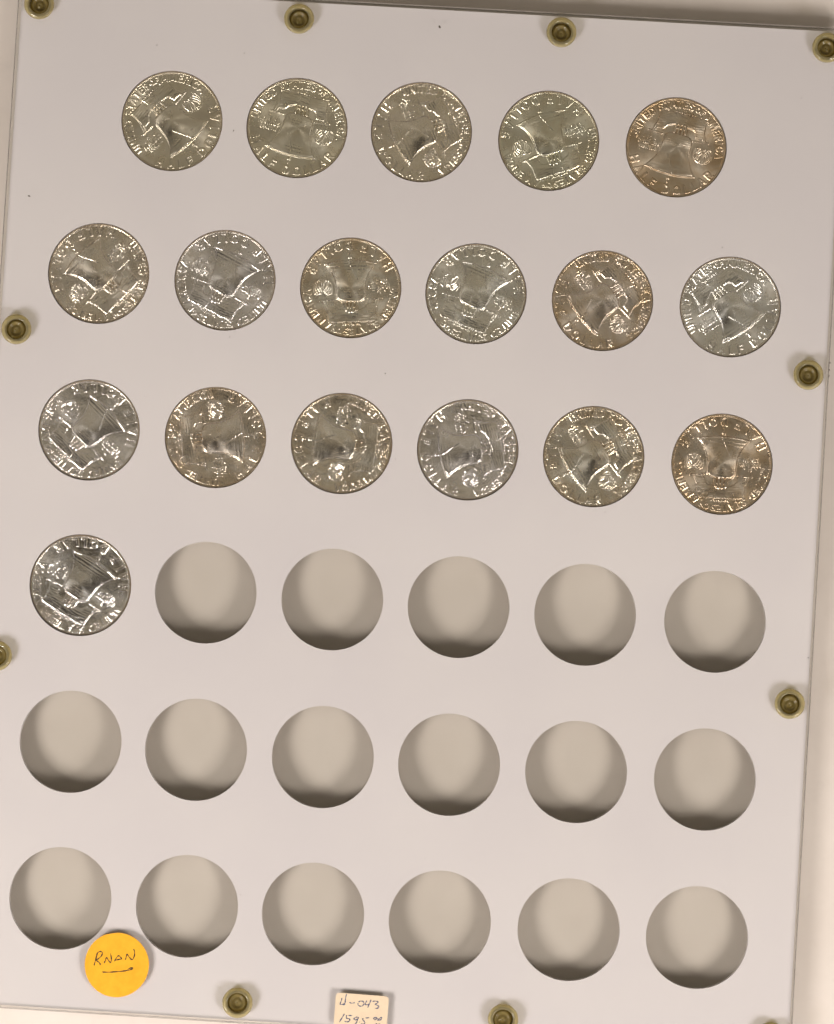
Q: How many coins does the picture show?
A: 18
